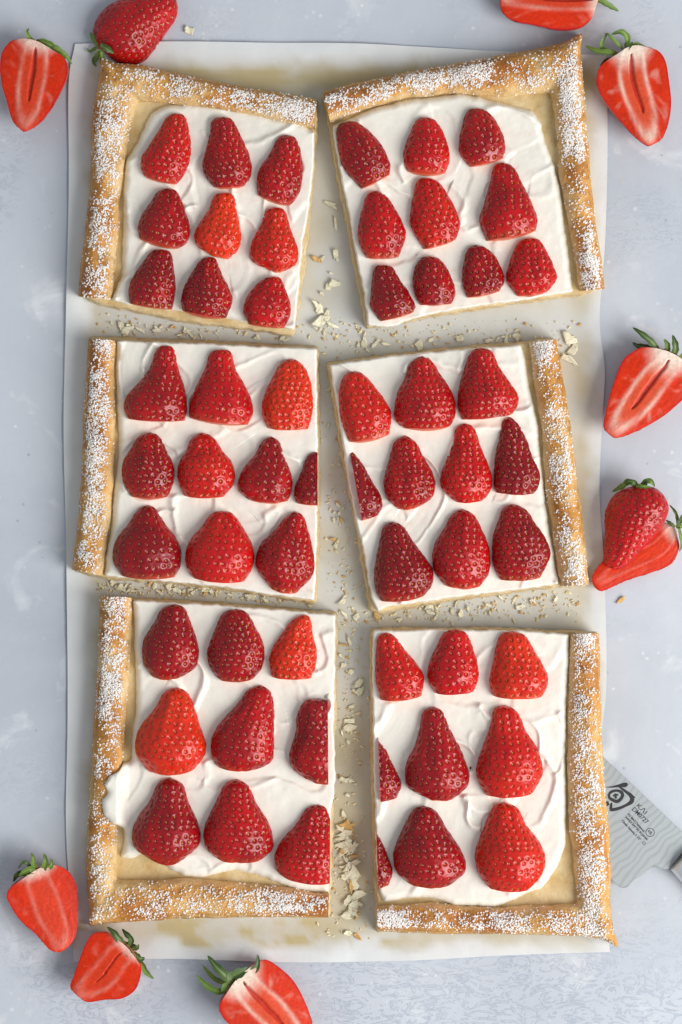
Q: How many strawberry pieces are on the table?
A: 67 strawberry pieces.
